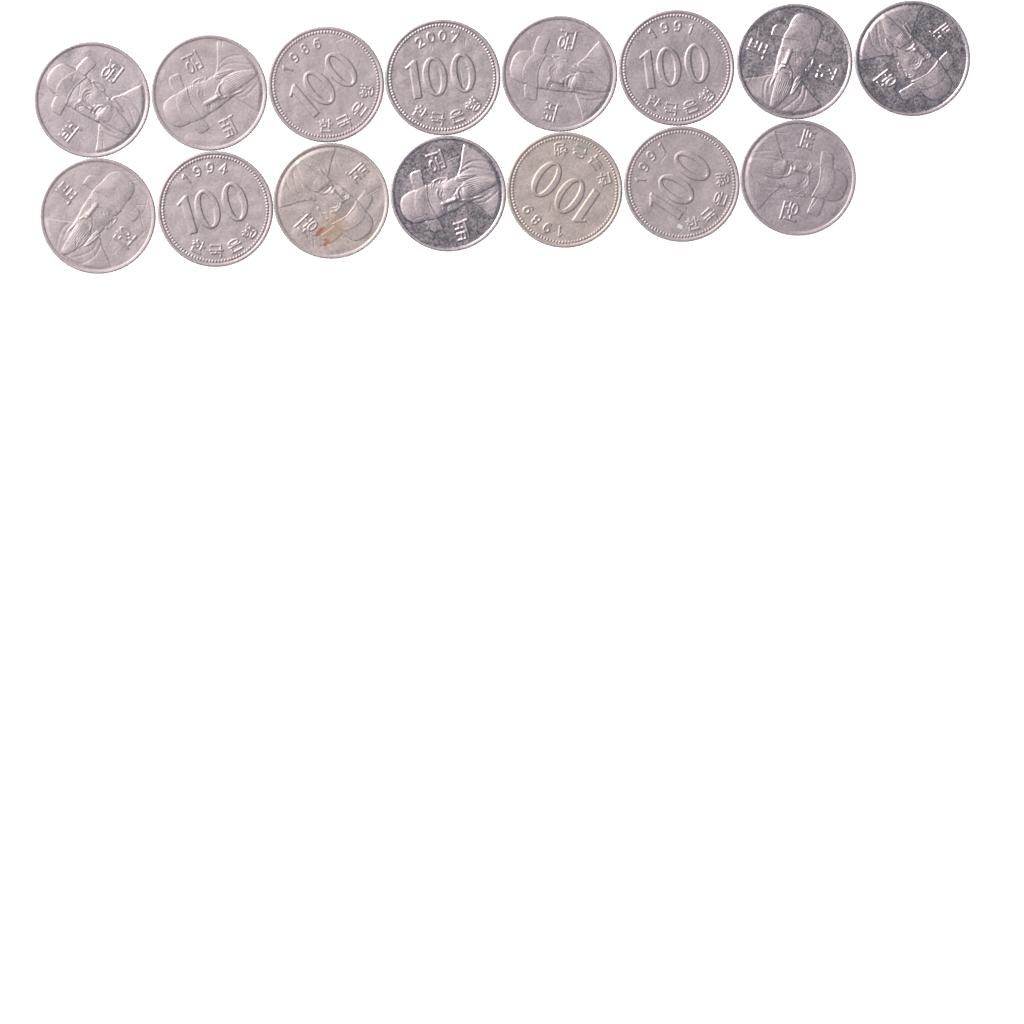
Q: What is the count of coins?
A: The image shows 15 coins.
